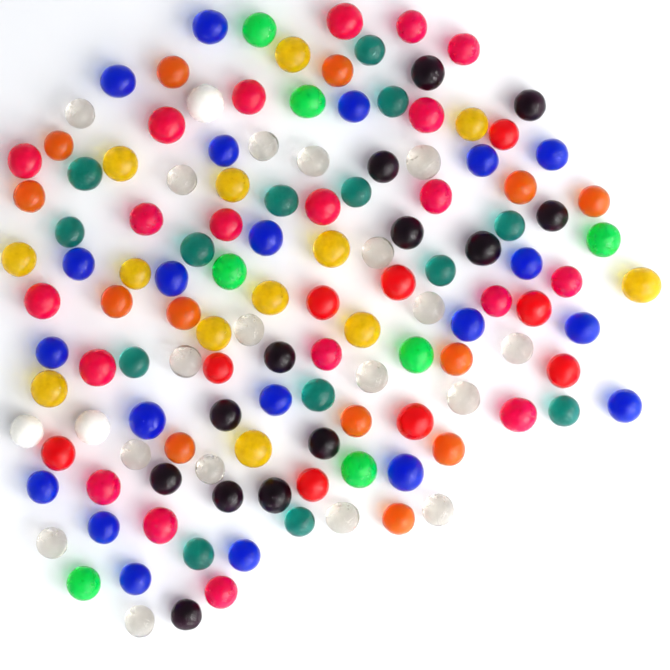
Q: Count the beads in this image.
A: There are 131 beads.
